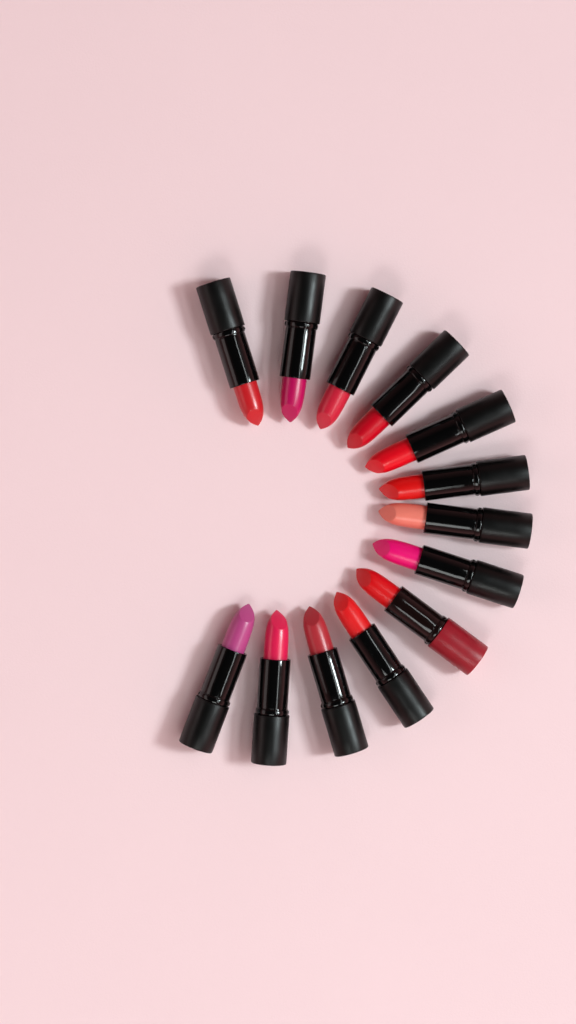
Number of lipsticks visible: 13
